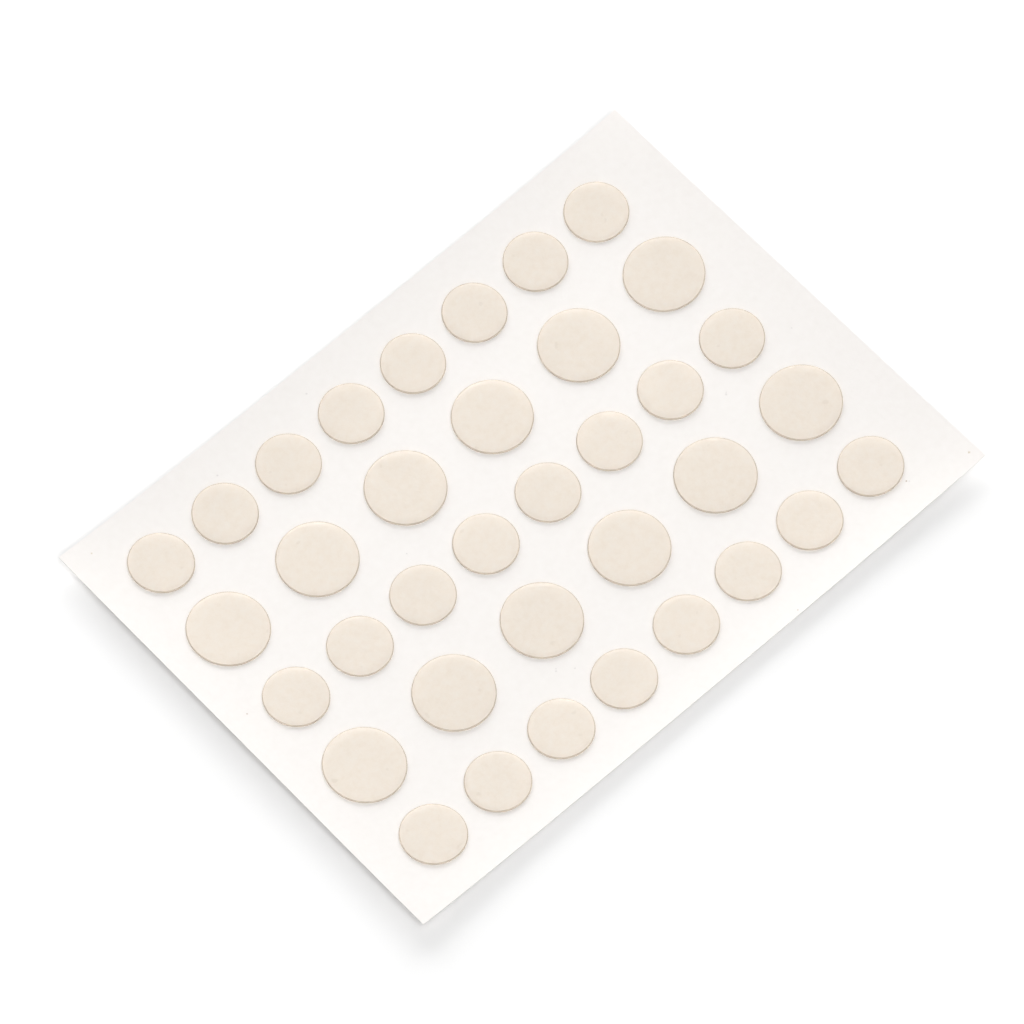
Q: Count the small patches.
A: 24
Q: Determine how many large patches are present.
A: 12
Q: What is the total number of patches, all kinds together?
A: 36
